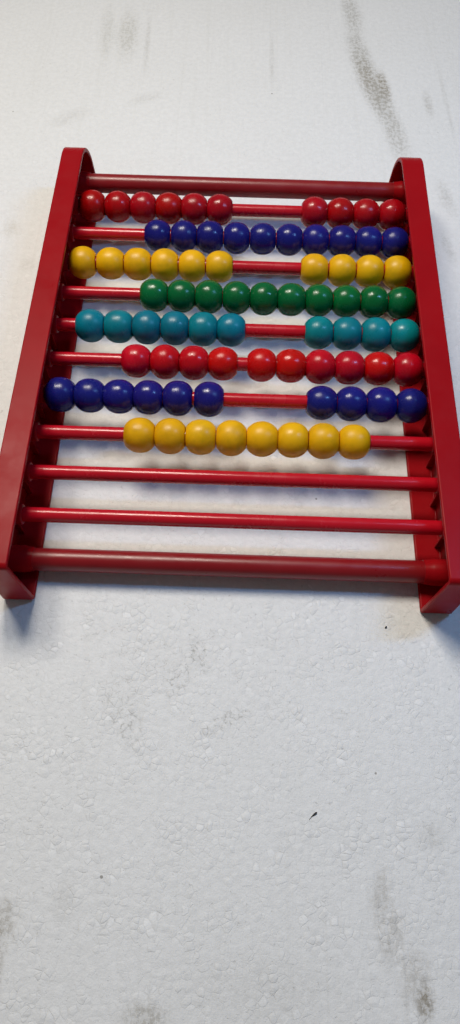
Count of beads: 78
